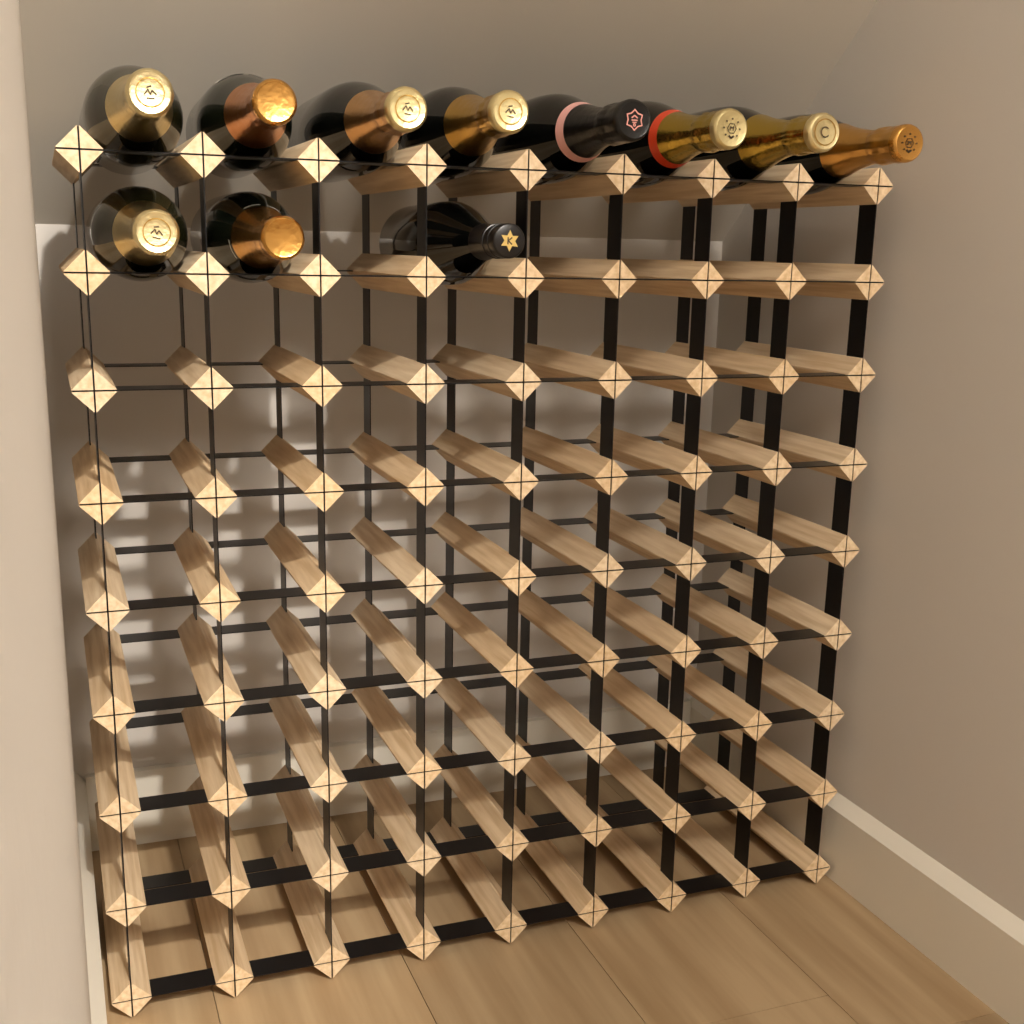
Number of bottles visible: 11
